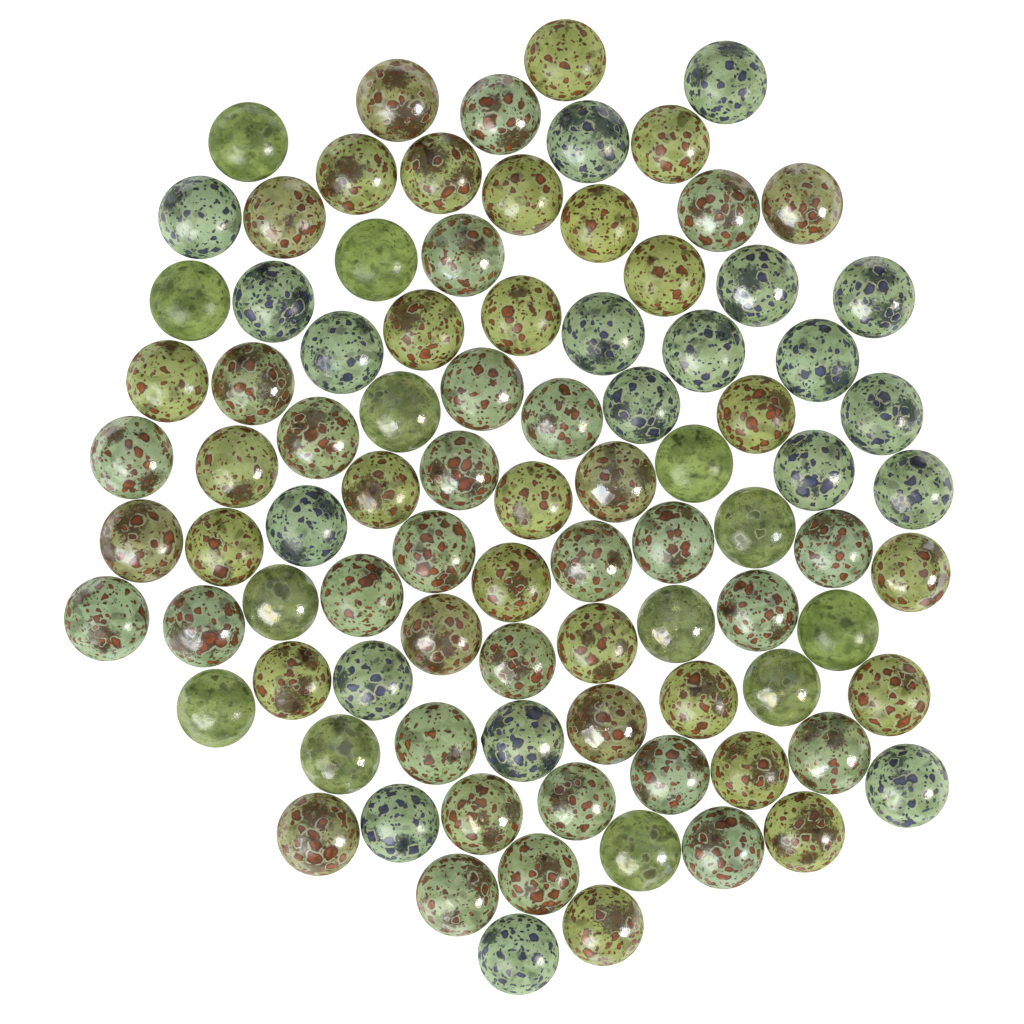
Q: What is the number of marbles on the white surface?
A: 91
